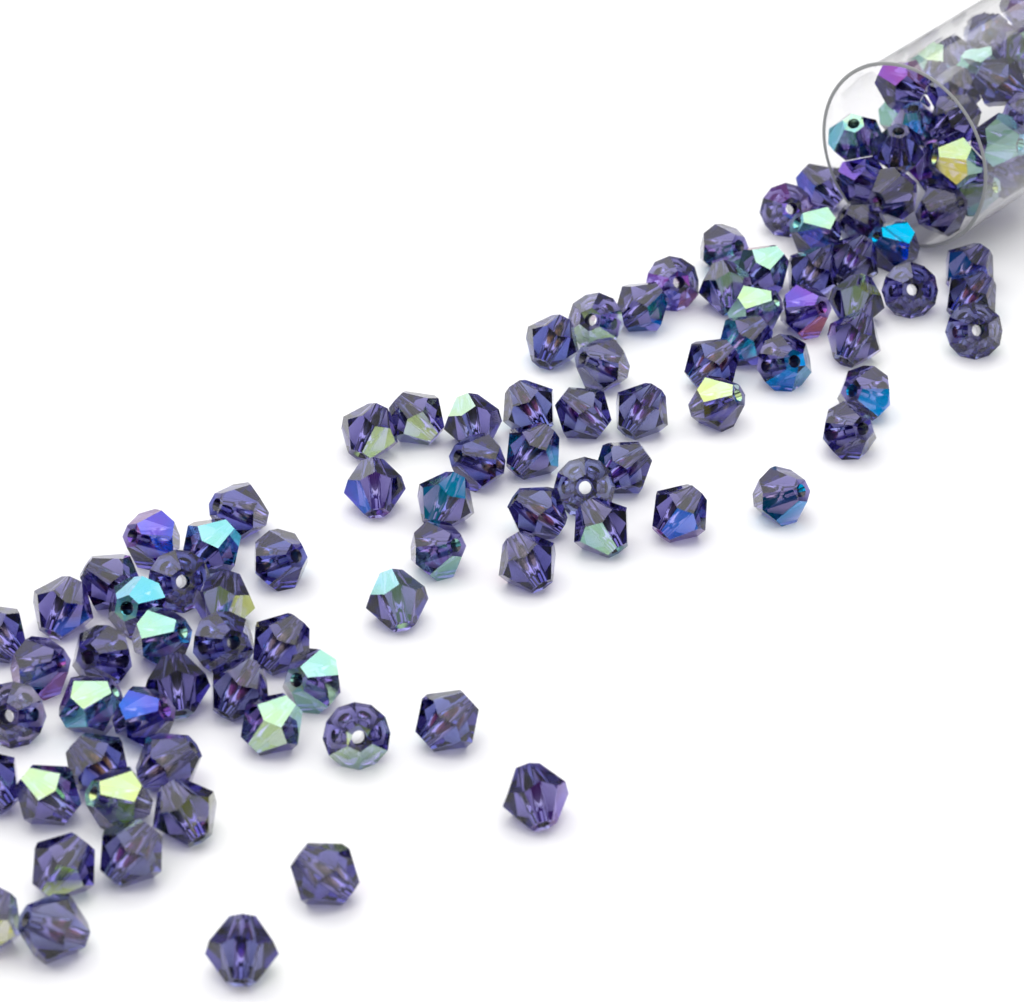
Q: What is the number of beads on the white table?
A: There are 109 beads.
